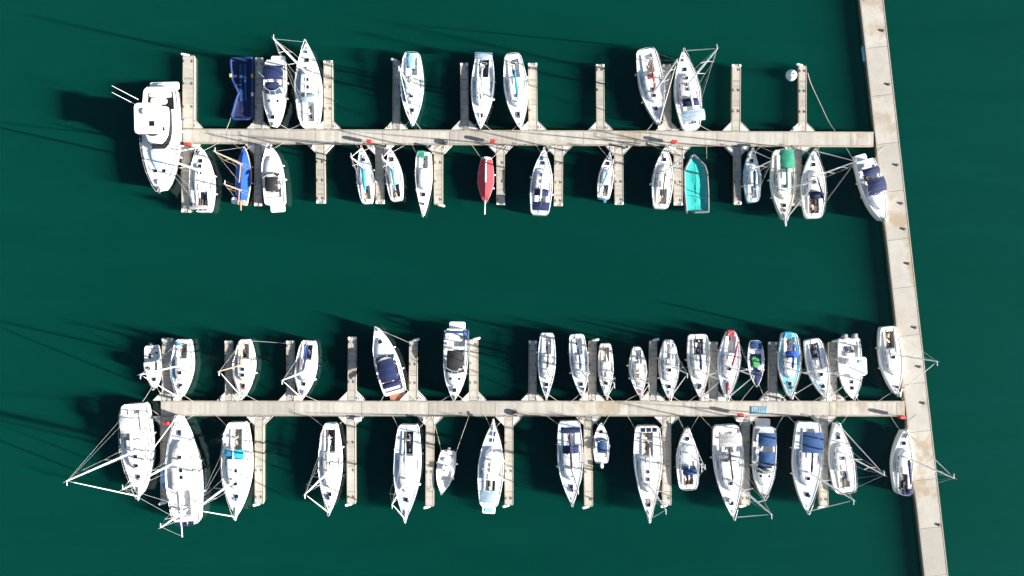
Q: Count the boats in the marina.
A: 58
